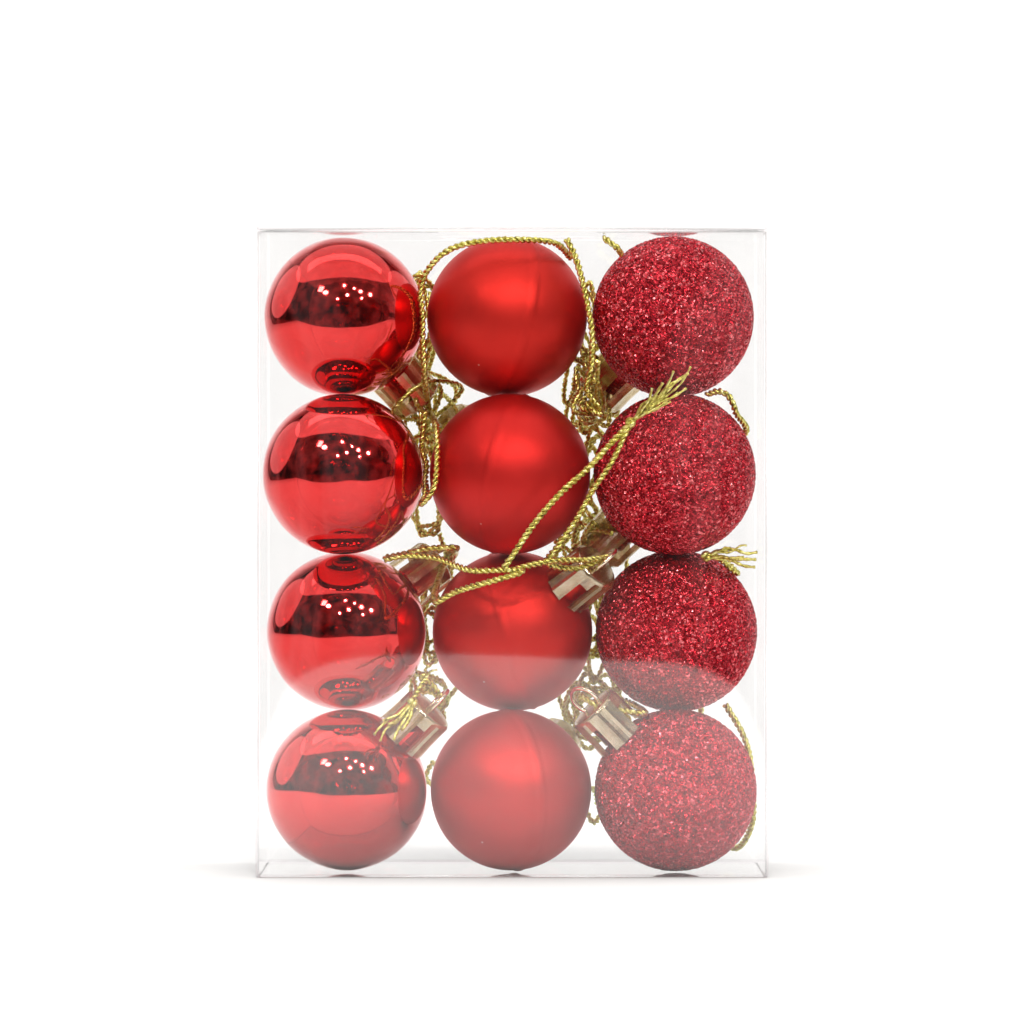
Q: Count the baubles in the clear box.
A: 12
